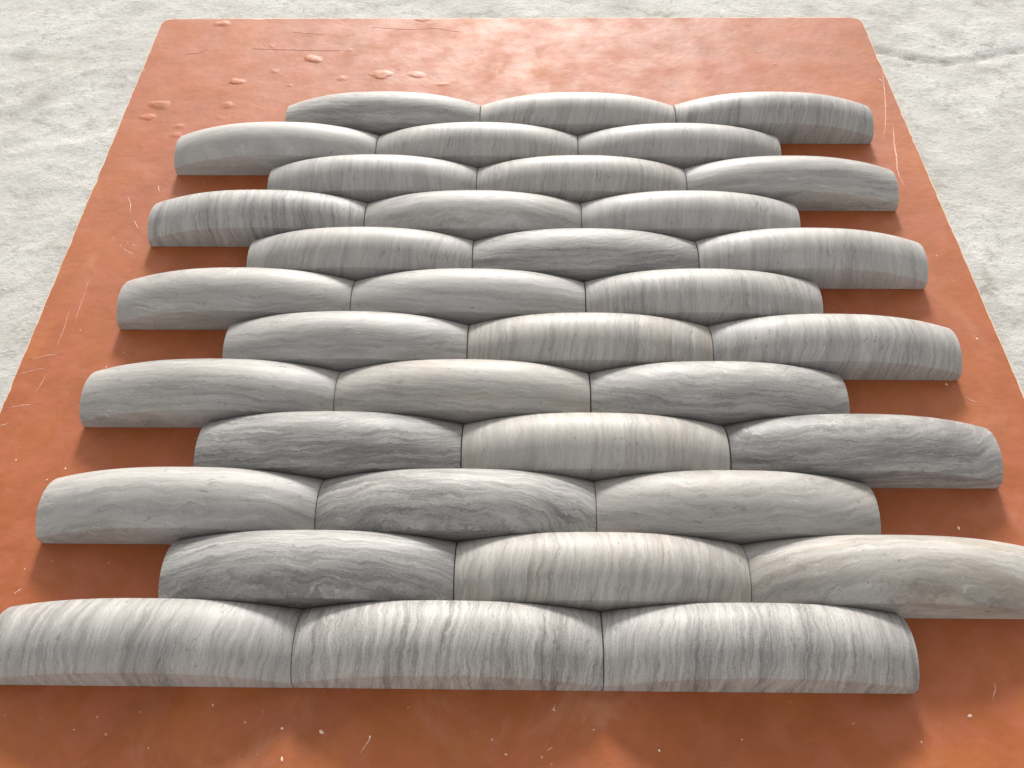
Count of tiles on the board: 36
